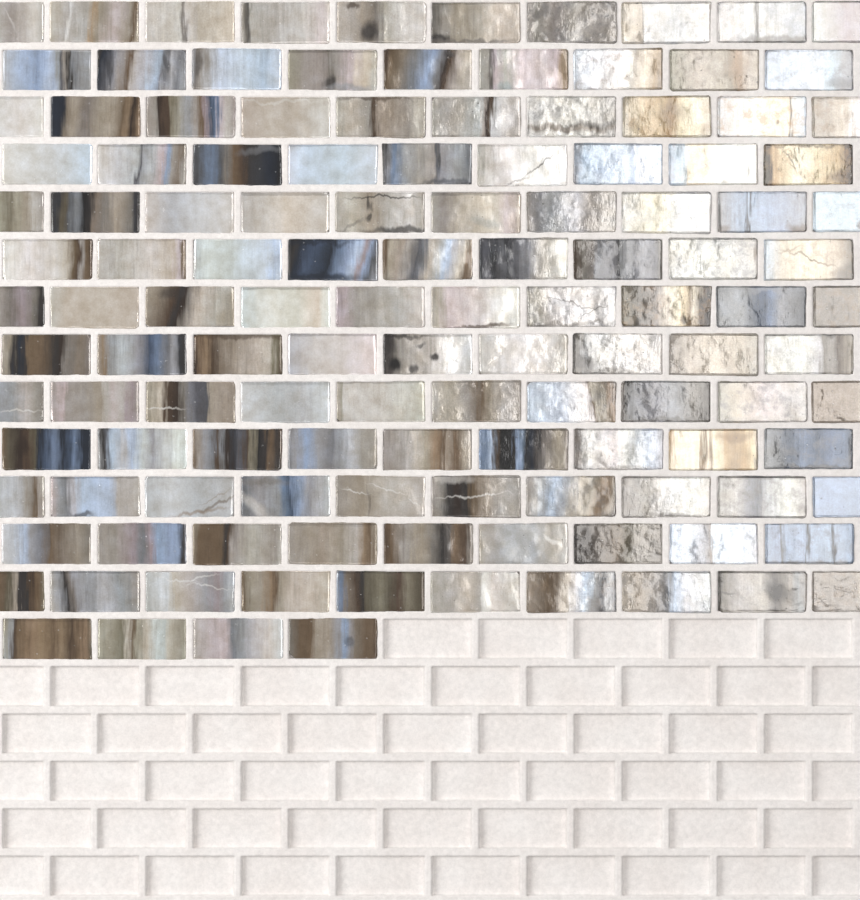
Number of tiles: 128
